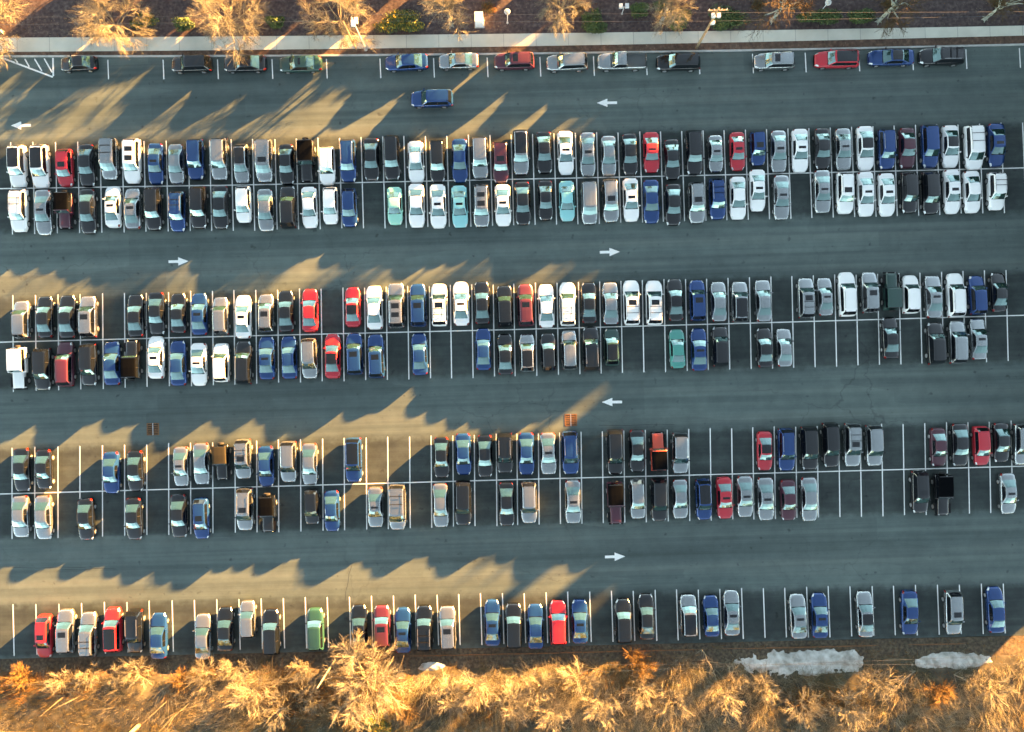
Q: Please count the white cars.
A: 42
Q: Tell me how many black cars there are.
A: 79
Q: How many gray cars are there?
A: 77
